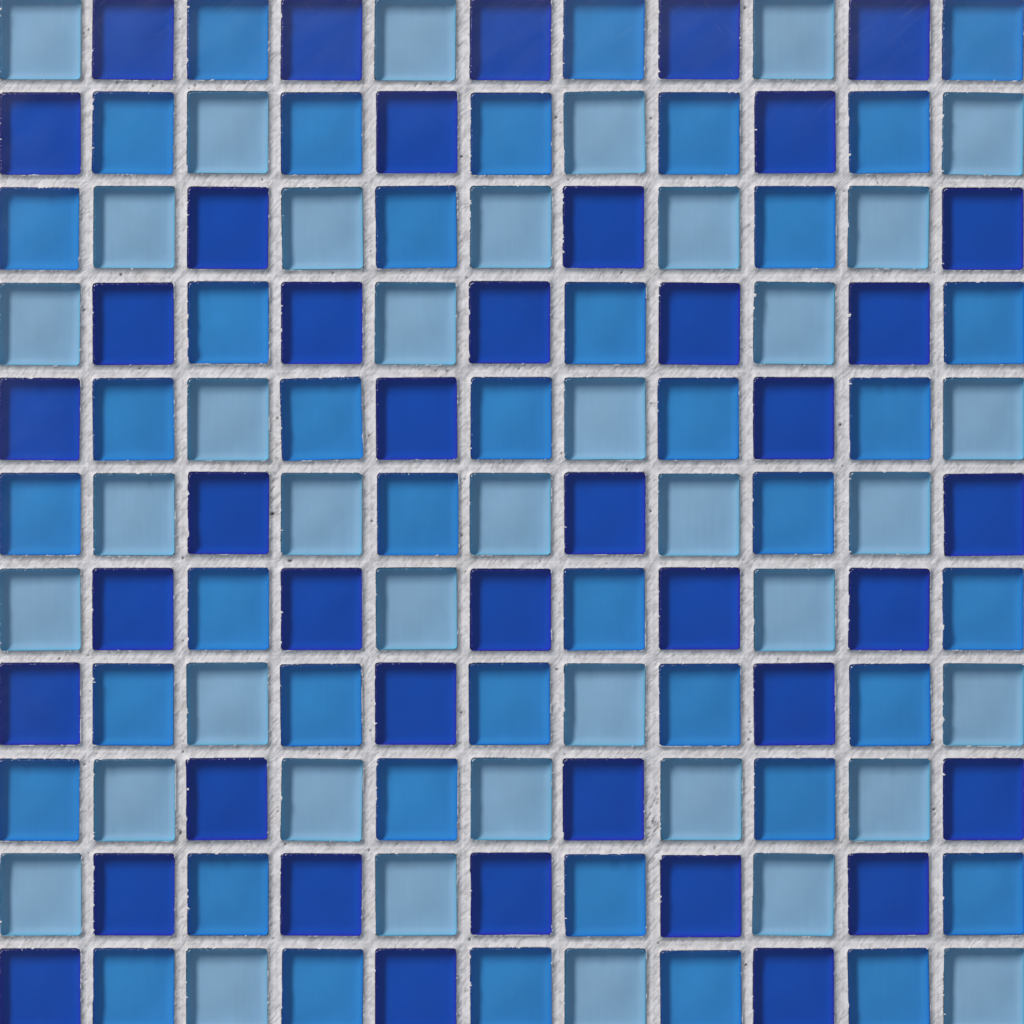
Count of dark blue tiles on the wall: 41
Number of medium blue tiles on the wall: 41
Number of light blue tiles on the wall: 39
